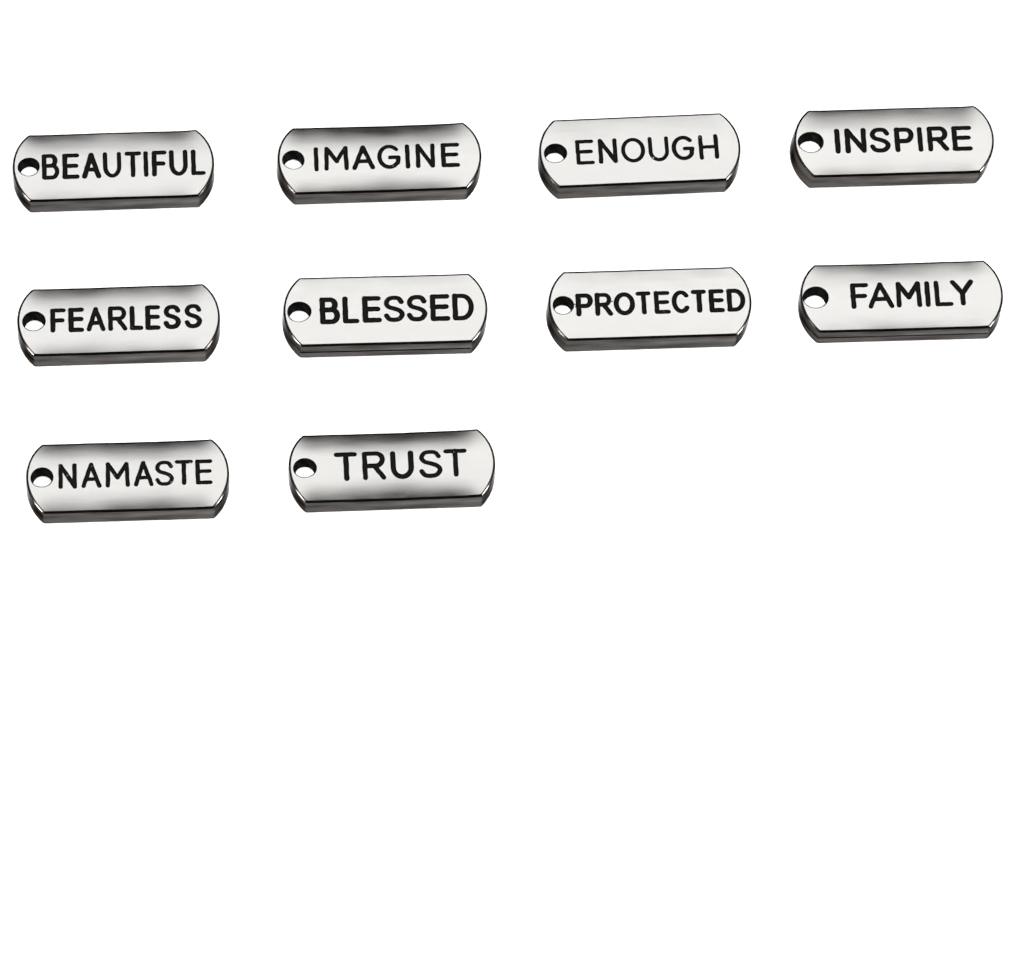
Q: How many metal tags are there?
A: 10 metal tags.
